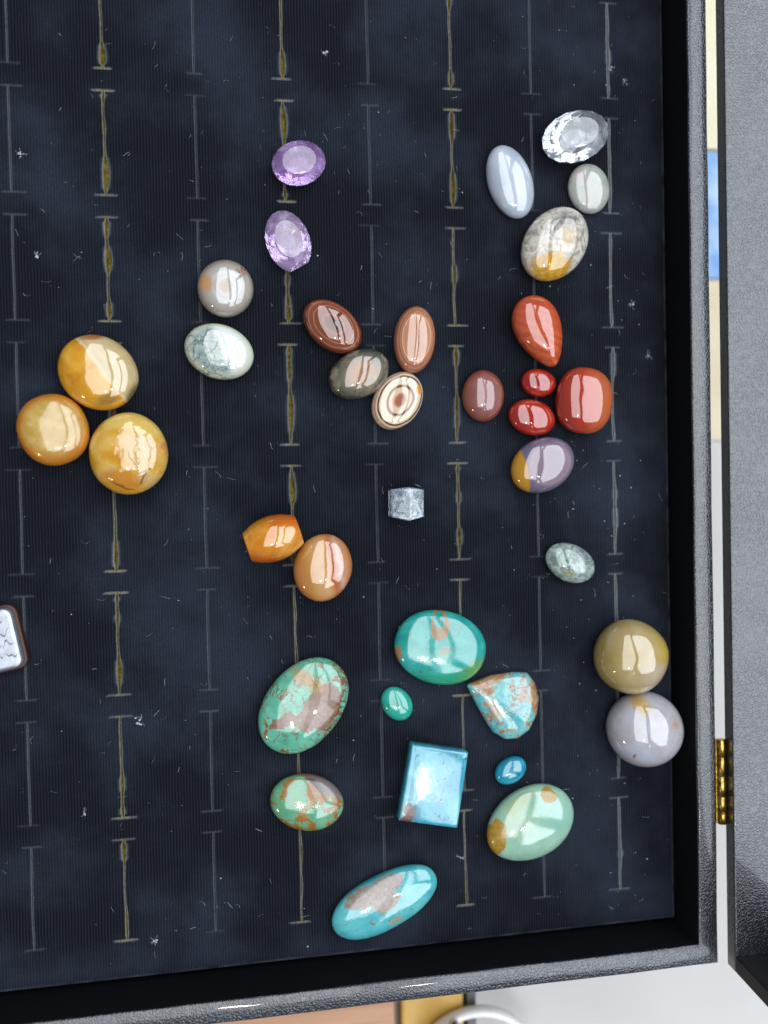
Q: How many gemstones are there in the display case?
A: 36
